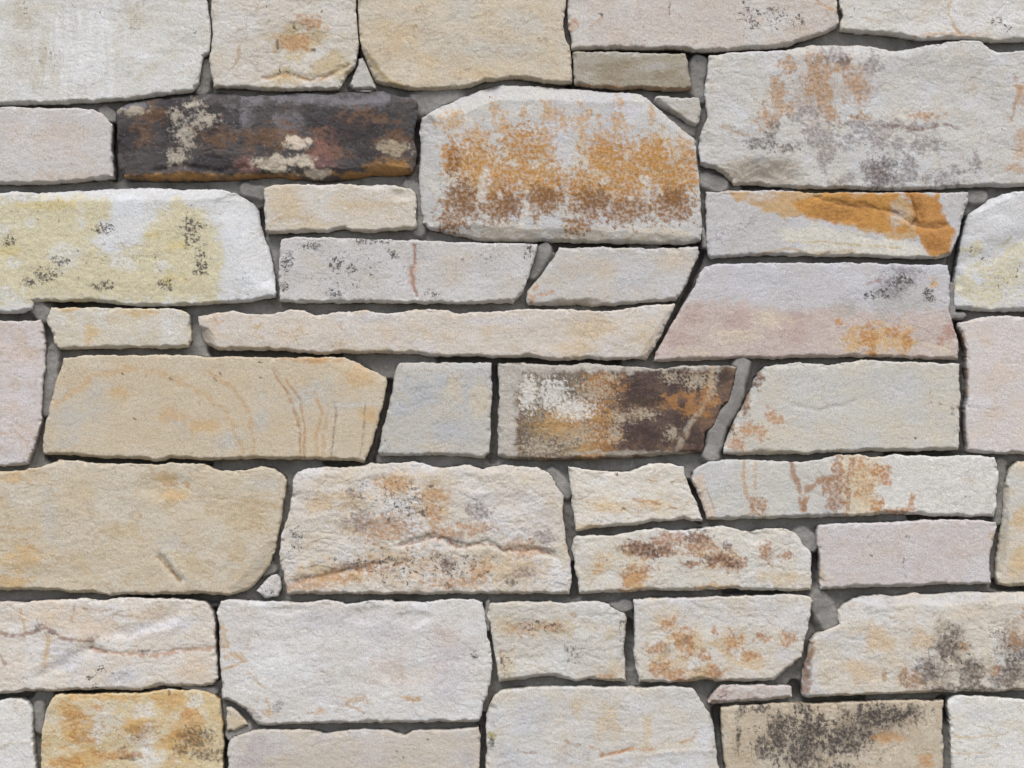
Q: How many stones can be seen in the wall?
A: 48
